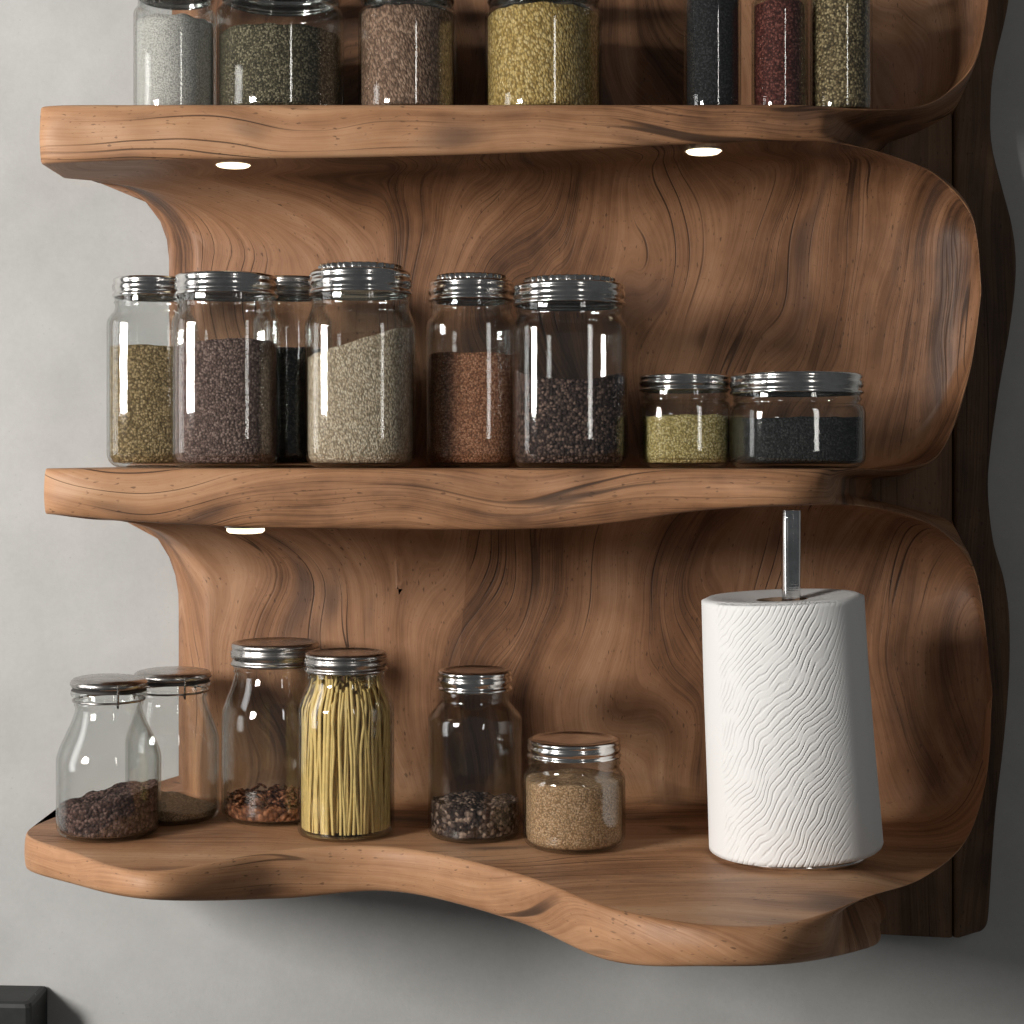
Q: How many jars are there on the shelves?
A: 21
